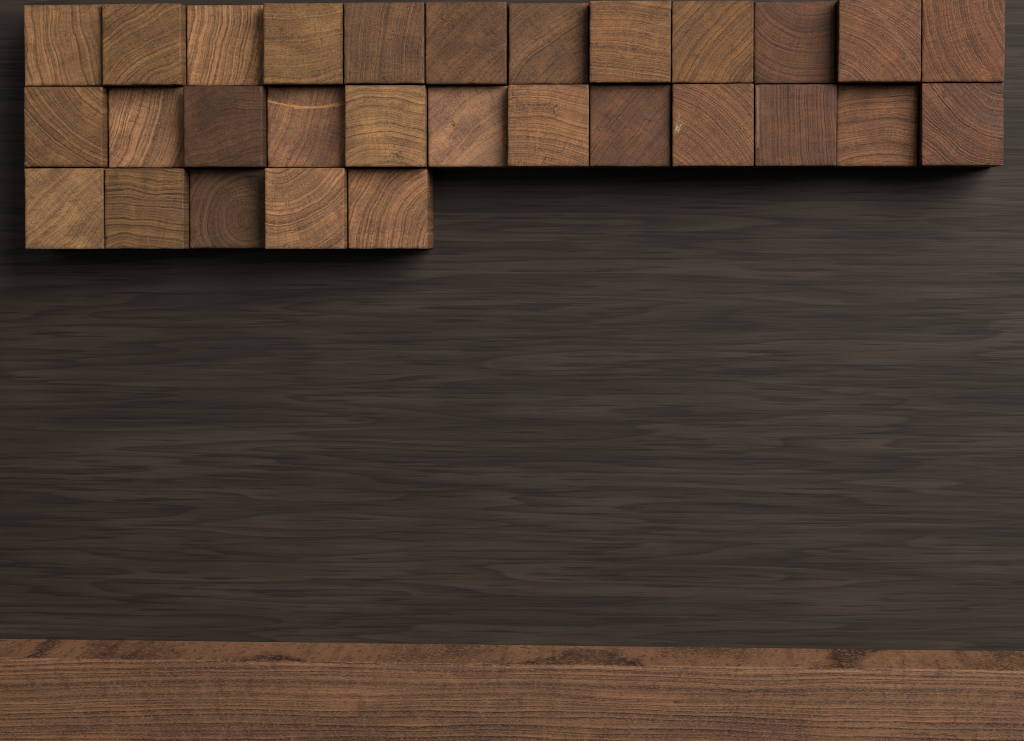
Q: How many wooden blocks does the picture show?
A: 29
